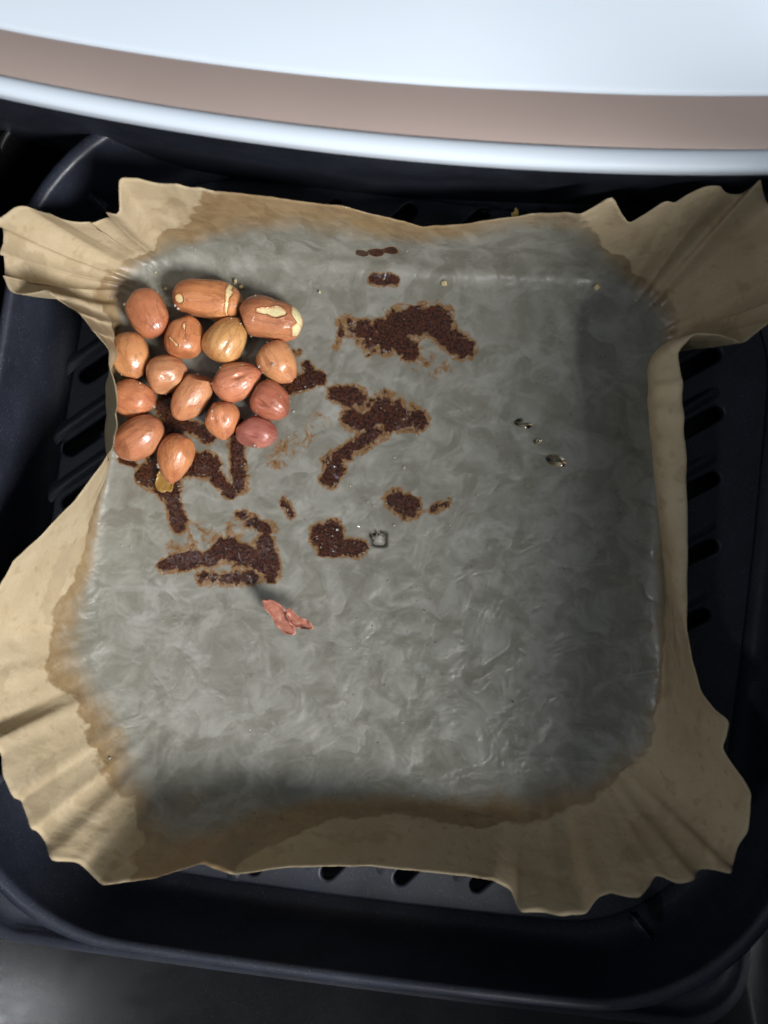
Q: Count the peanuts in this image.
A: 16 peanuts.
